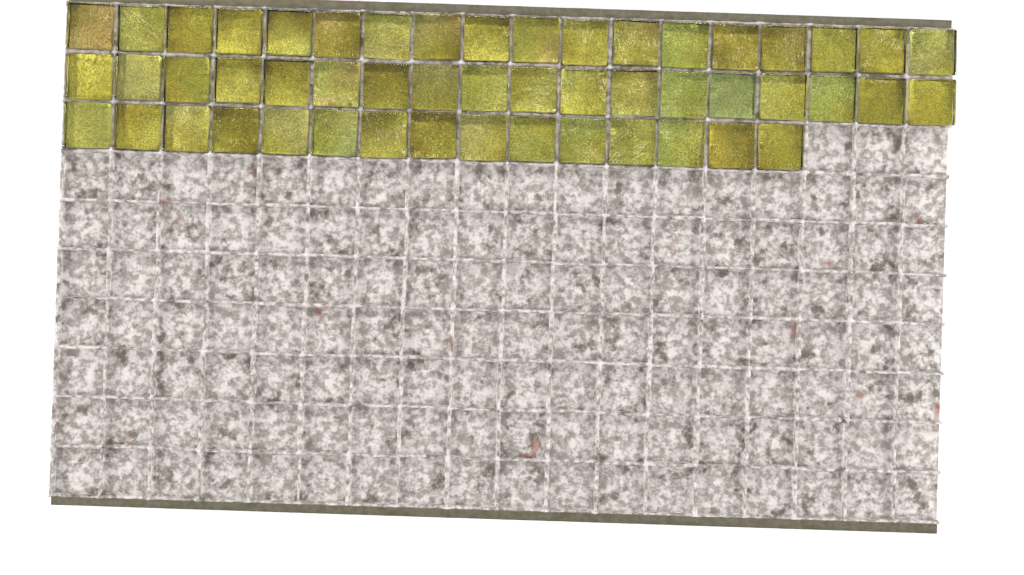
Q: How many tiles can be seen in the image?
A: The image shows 51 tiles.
